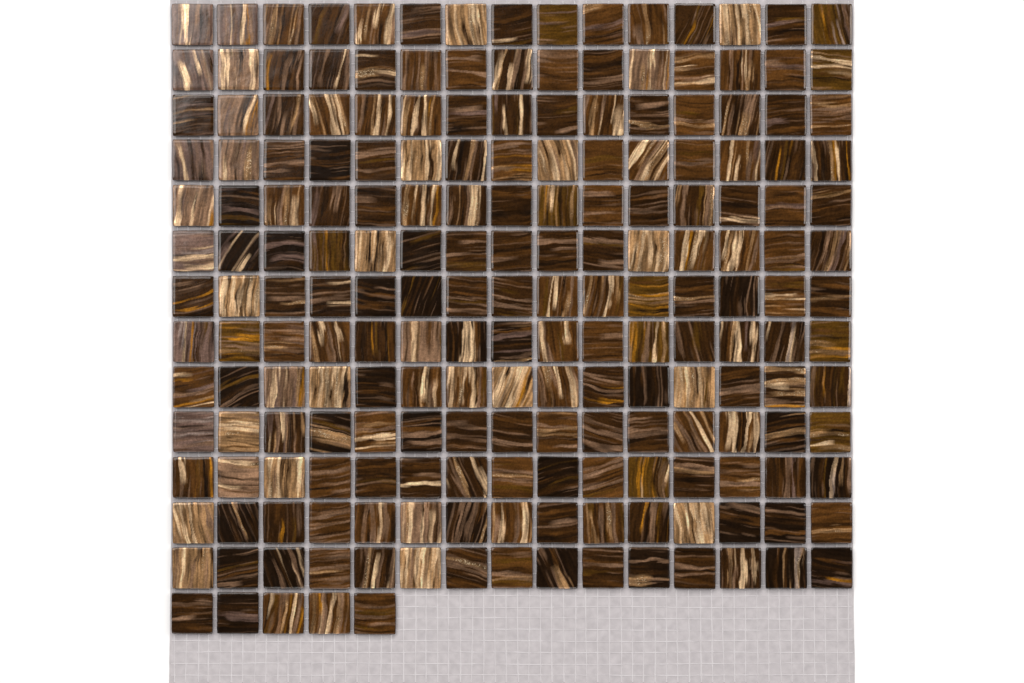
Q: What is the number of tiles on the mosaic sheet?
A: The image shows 200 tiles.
